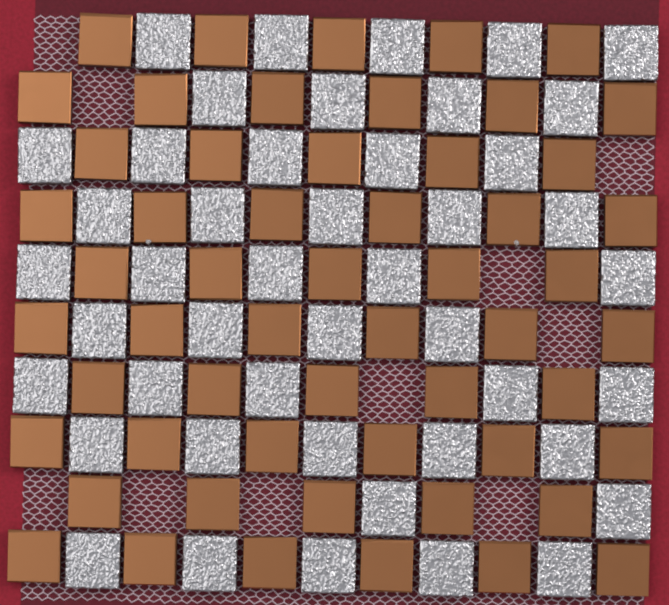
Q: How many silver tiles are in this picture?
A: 45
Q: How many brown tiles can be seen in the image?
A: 55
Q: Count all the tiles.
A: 100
